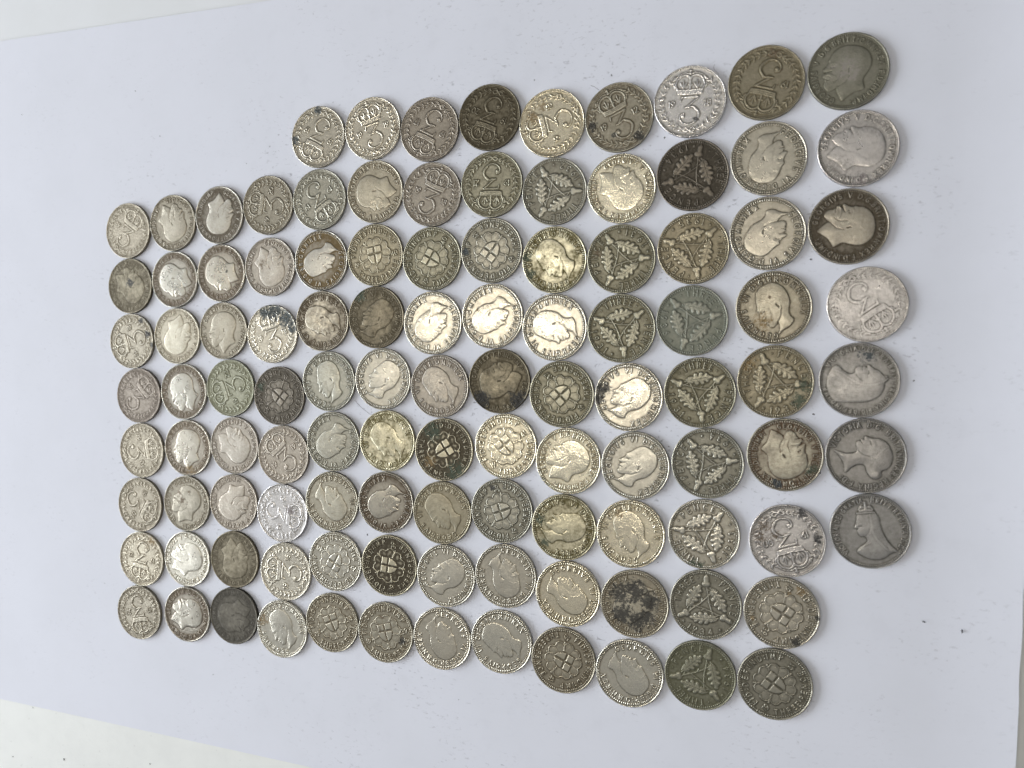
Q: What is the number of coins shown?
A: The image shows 111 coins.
